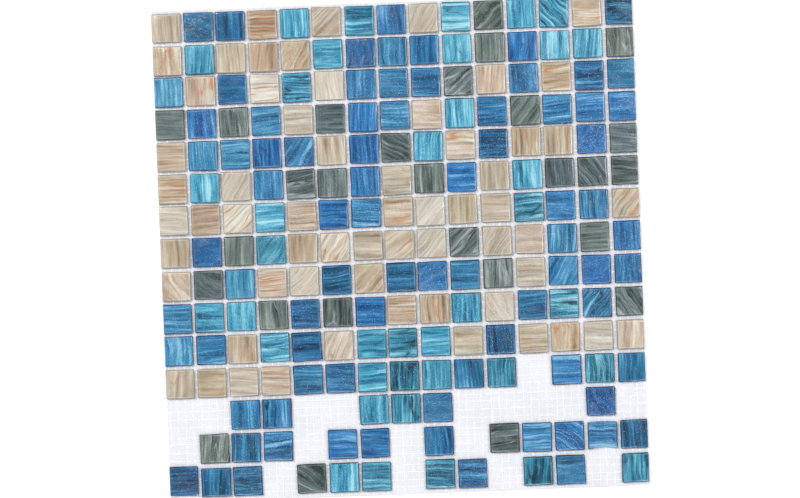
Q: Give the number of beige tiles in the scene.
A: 61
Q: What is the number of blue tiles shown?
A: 81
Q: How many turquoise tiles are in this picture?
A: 38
